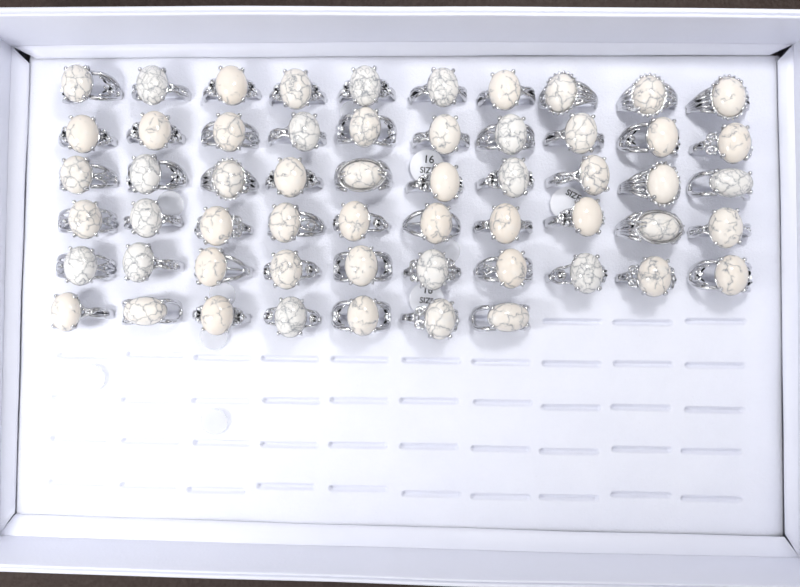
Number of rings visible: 57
